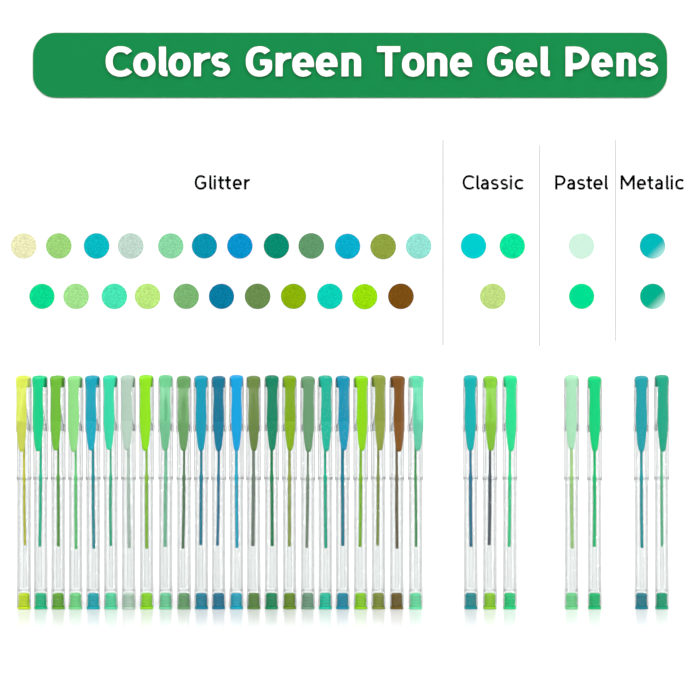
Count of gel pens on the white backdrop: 30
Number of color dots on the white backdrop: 30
